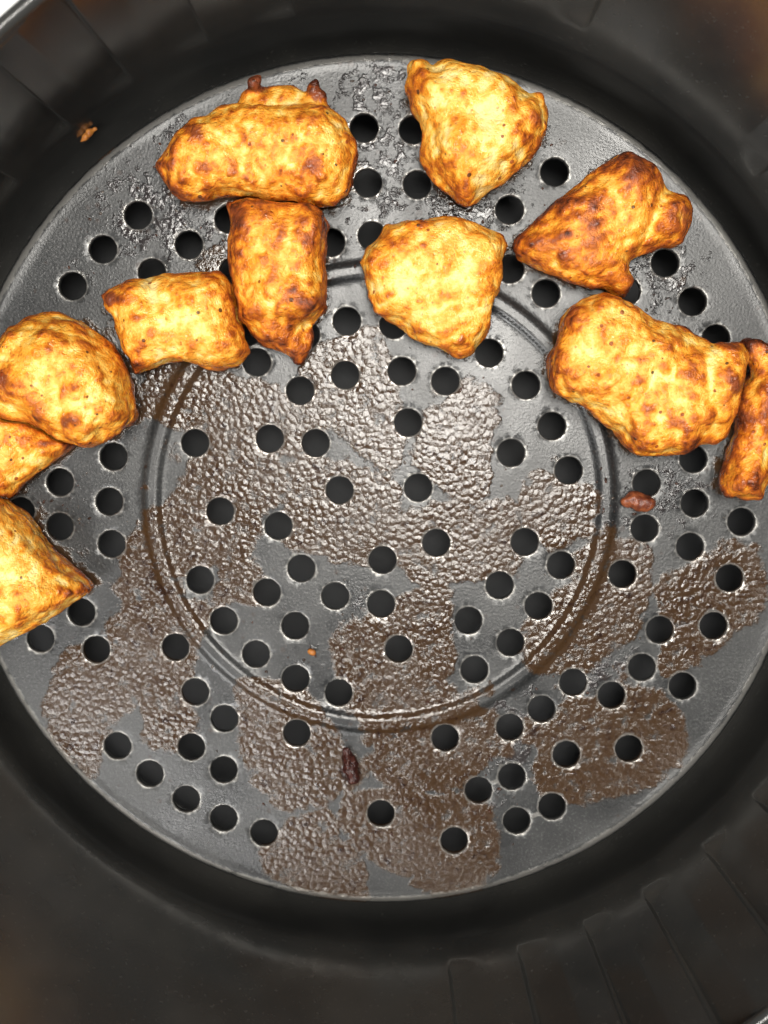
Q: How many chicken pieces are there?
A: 11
